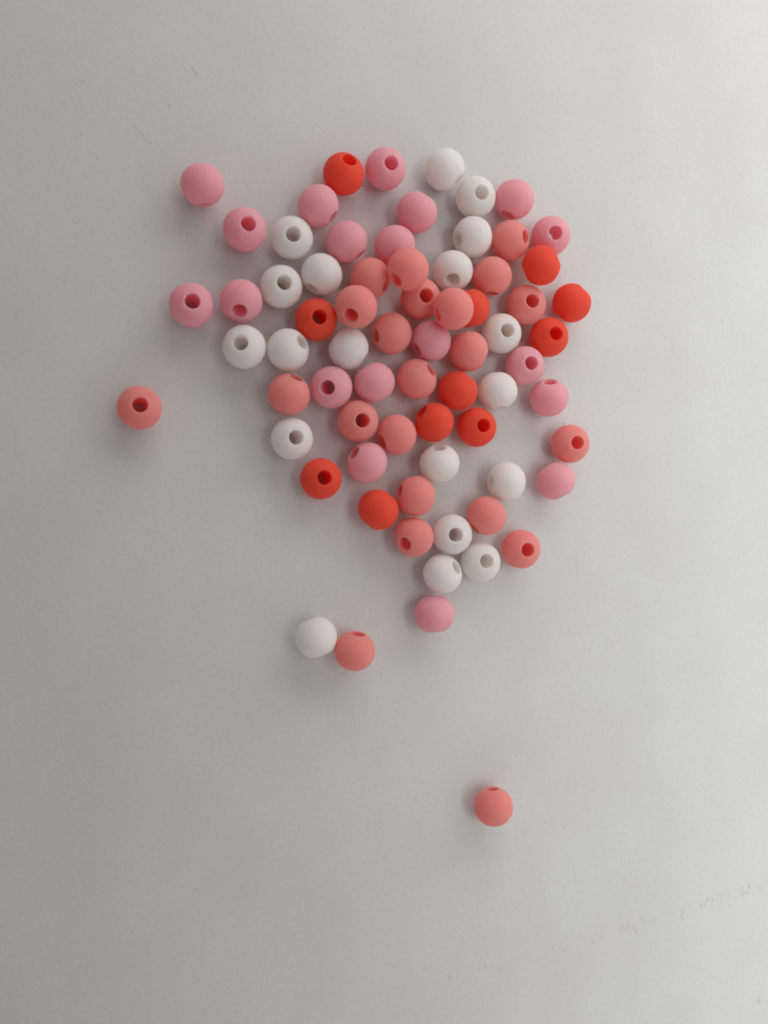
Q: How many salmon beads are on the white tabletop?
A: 22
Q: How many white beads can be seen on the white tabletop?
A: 19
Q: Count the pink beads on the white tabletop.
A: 19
